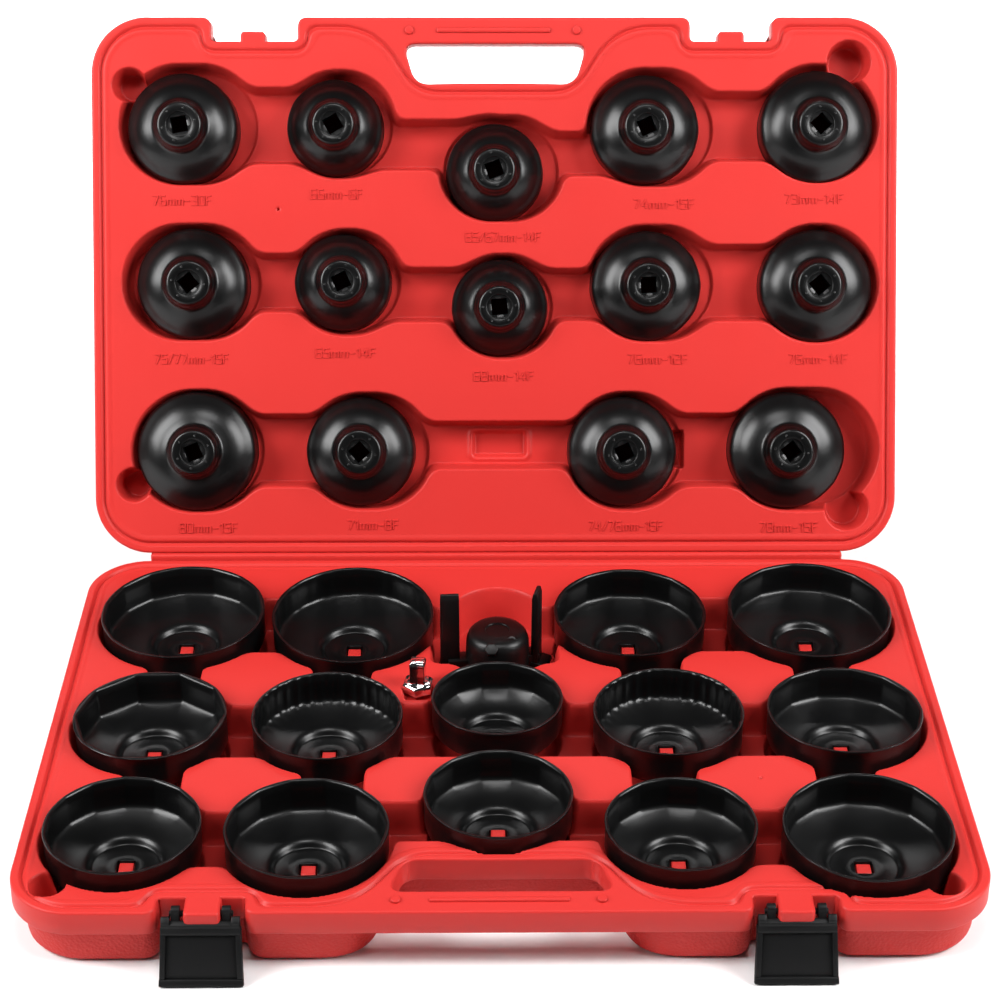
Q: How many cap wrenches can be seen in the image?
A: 28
